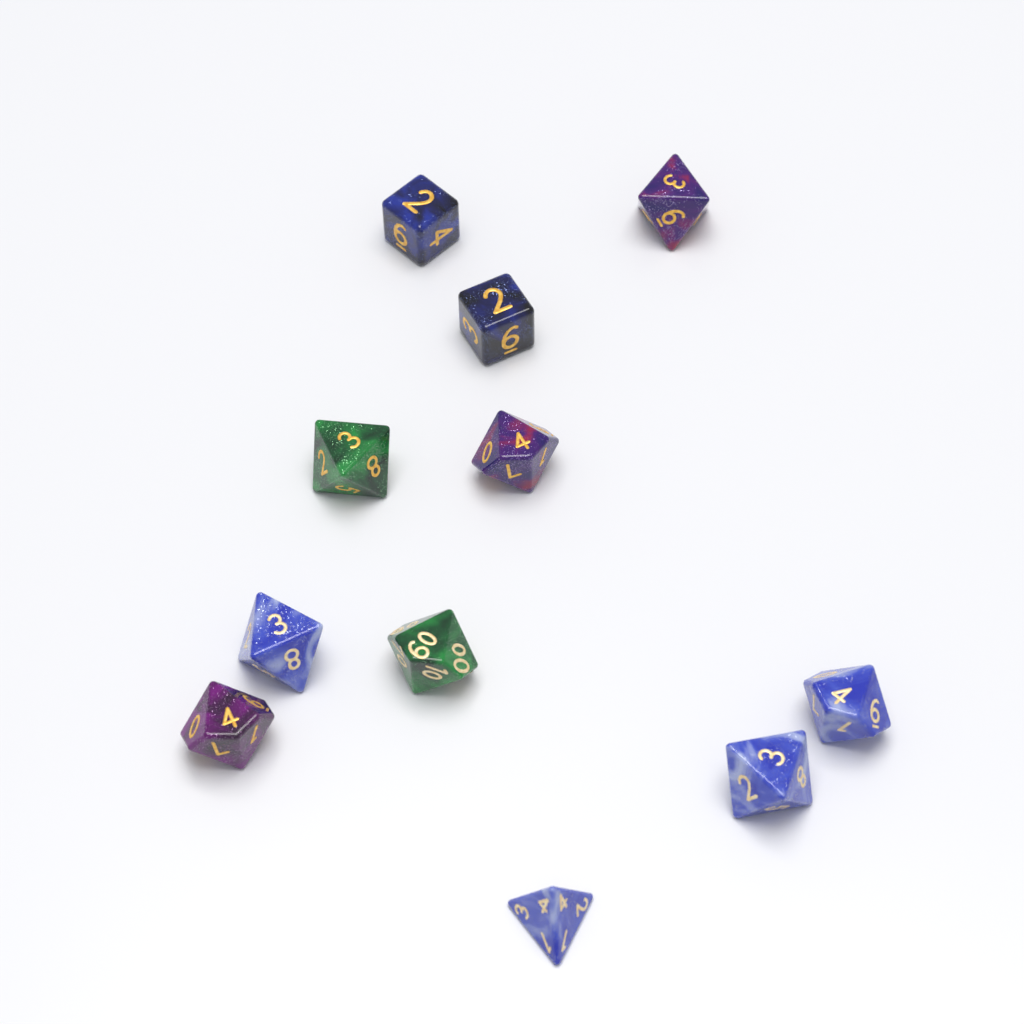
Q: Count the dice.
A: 11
